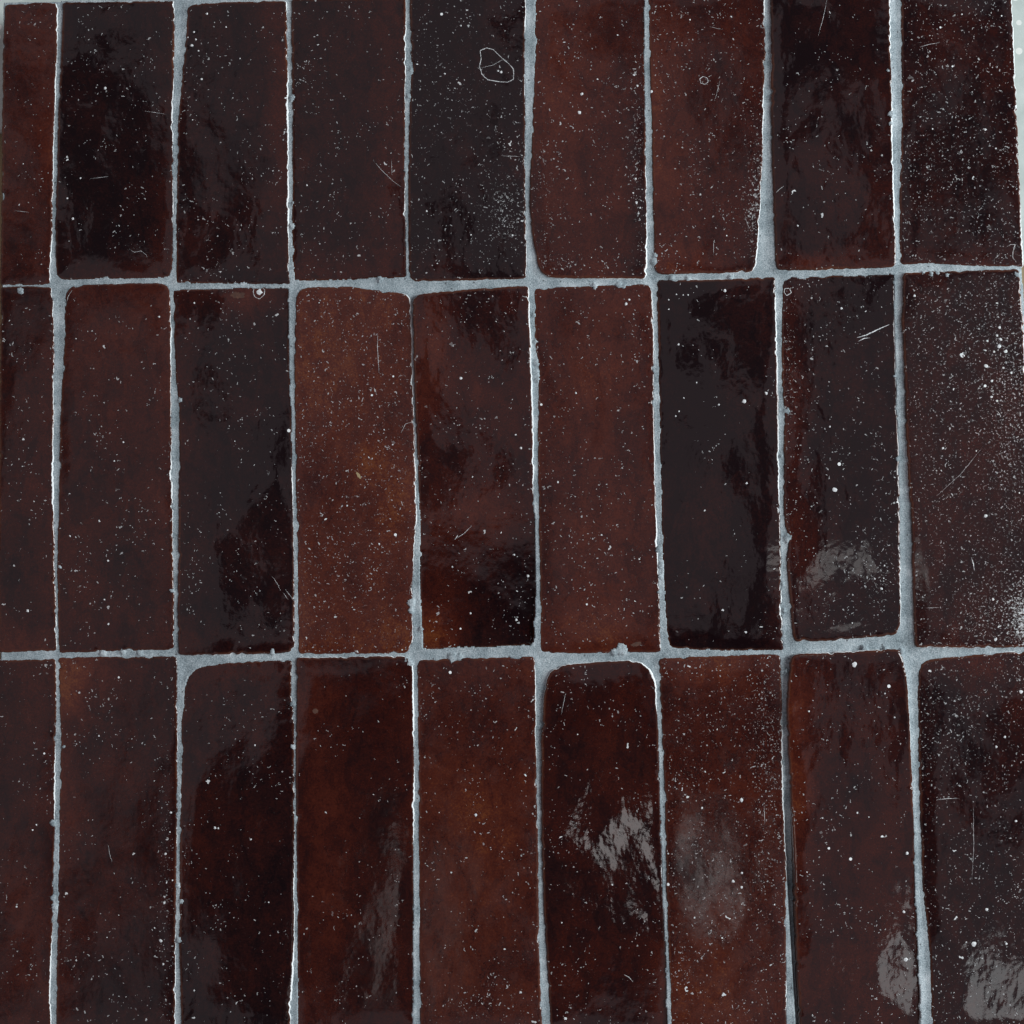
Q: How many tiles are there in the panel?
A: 27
